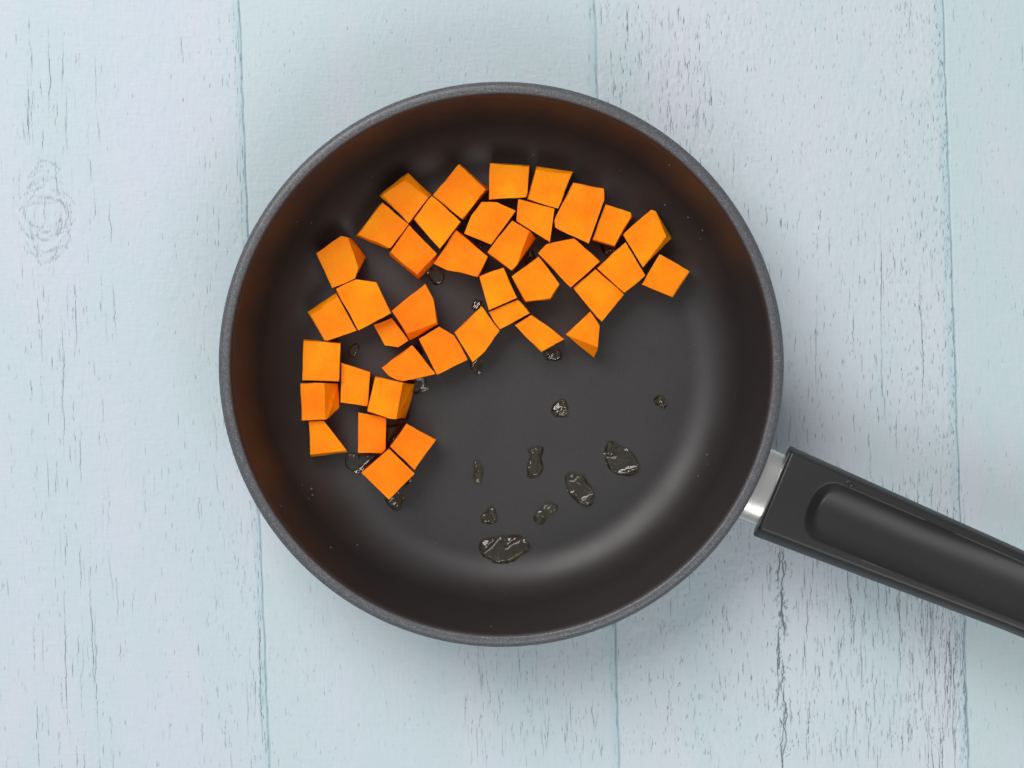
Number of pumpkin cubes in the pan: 39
